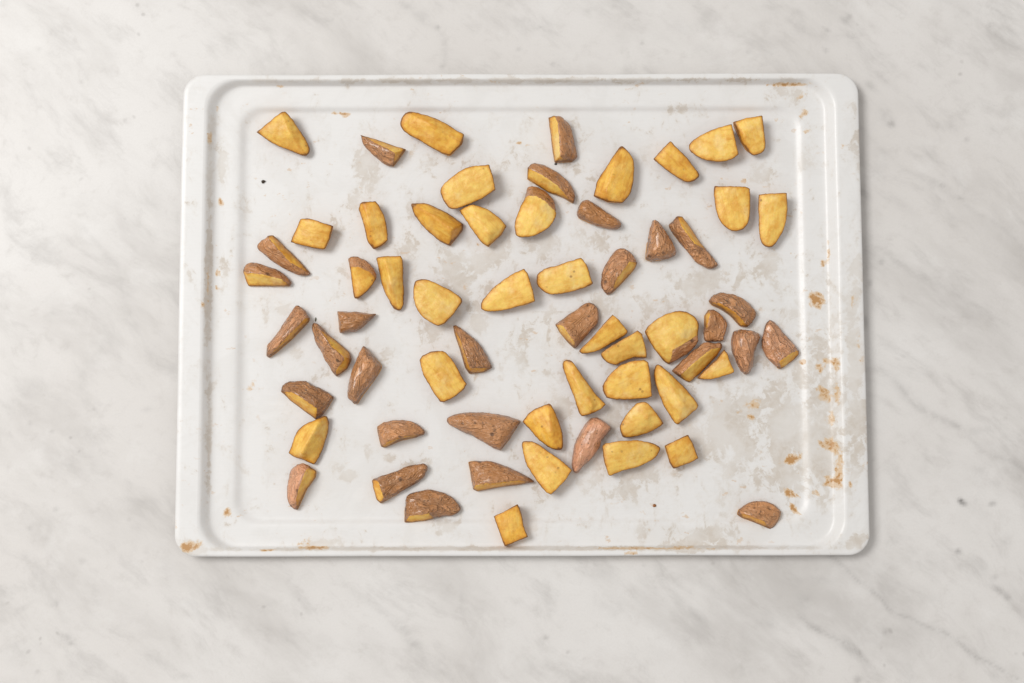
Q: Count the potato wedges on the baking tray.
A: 63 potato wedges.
